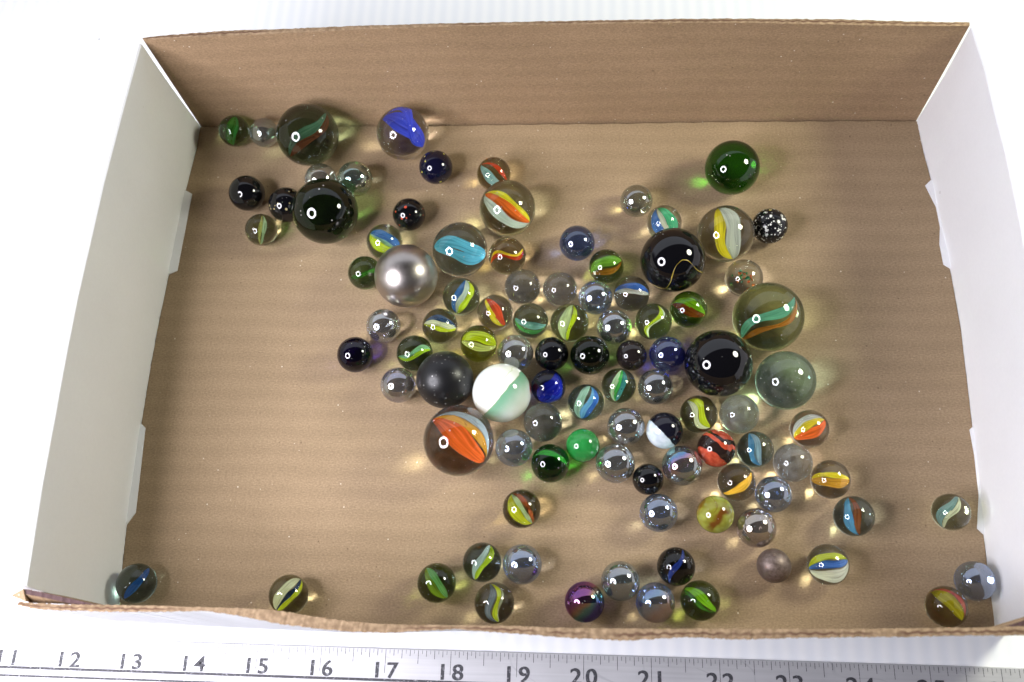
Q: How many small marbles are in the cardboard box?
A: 84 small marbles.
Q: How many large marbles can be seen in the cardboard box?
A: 15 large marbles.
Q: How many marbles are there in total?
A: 99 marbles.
